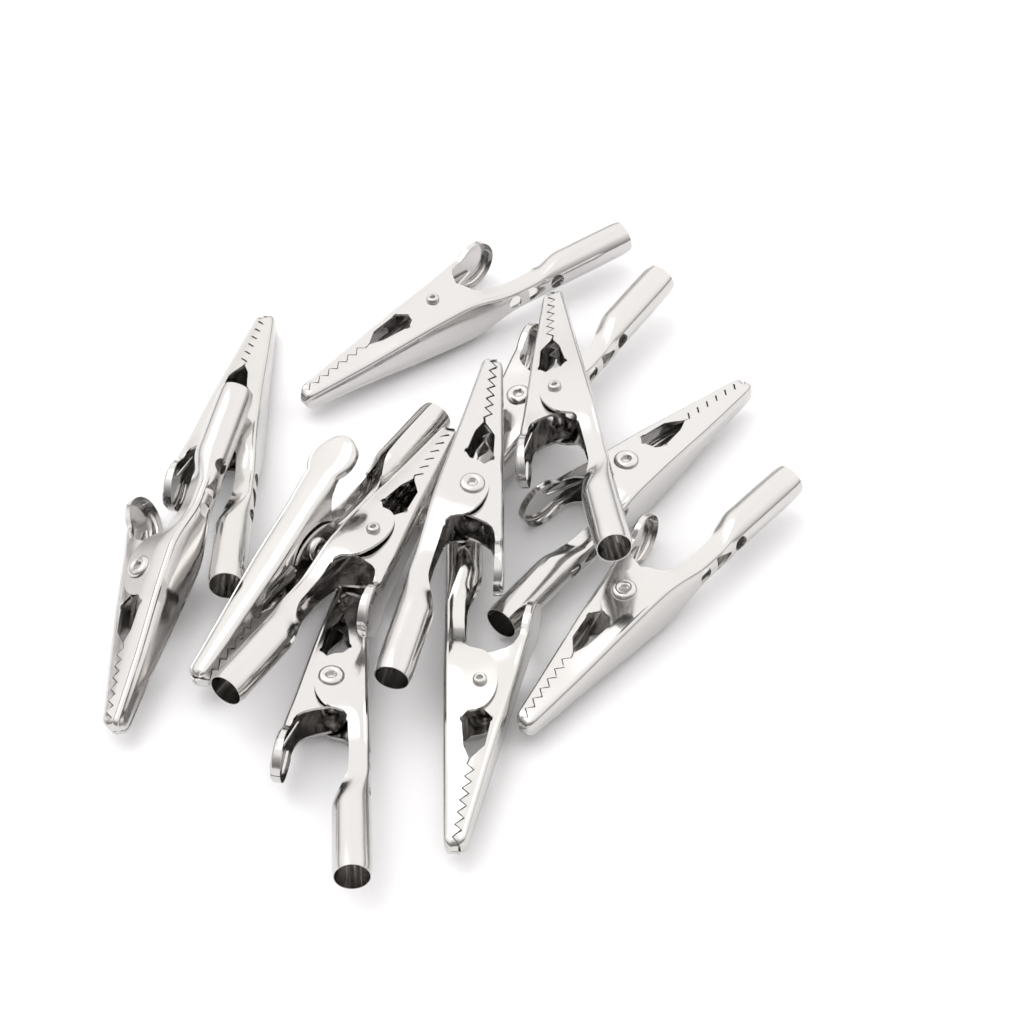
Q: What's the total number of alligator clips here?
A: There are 12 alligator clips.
